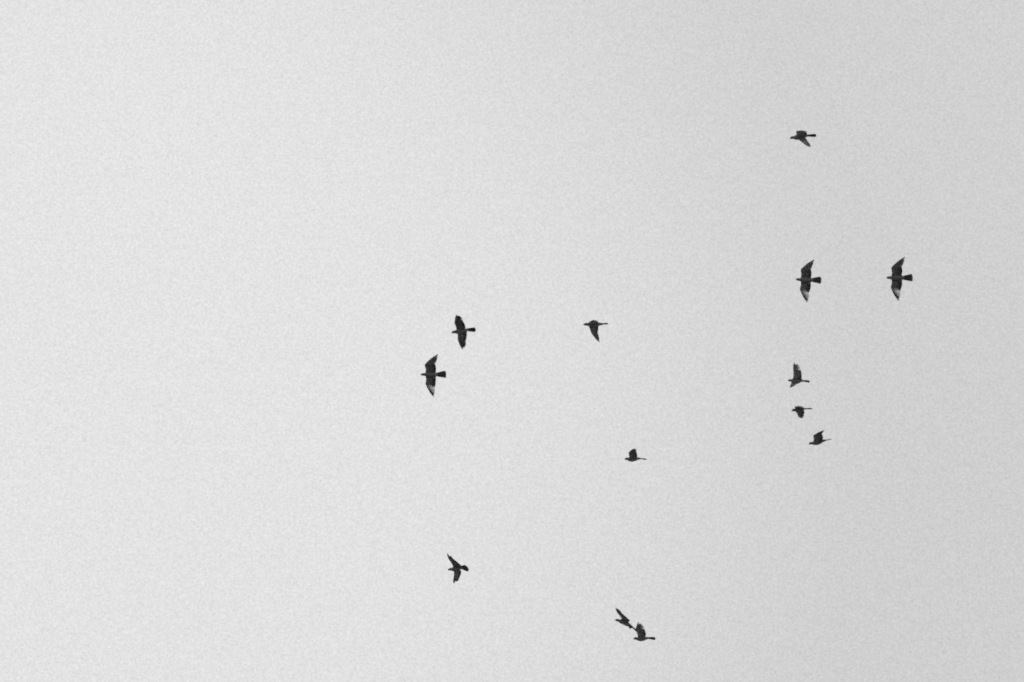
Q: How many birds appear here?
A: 13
